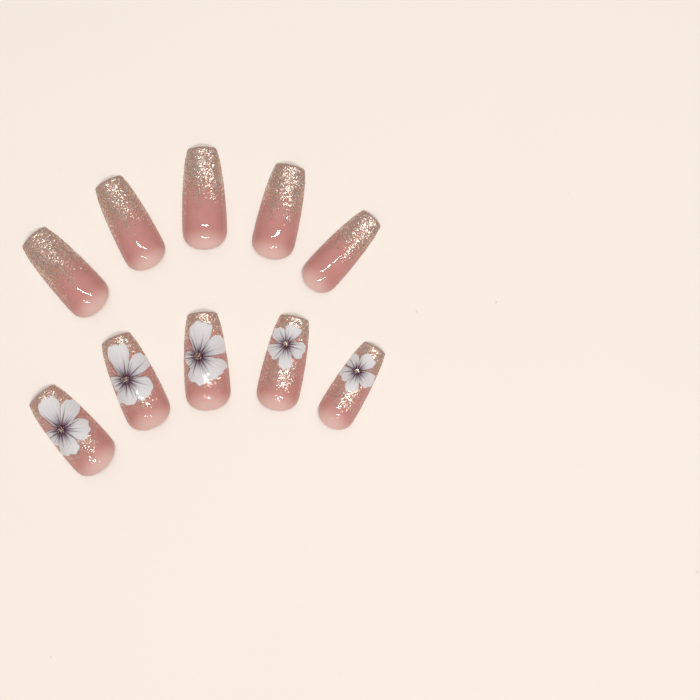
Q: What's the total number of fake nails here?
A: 10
